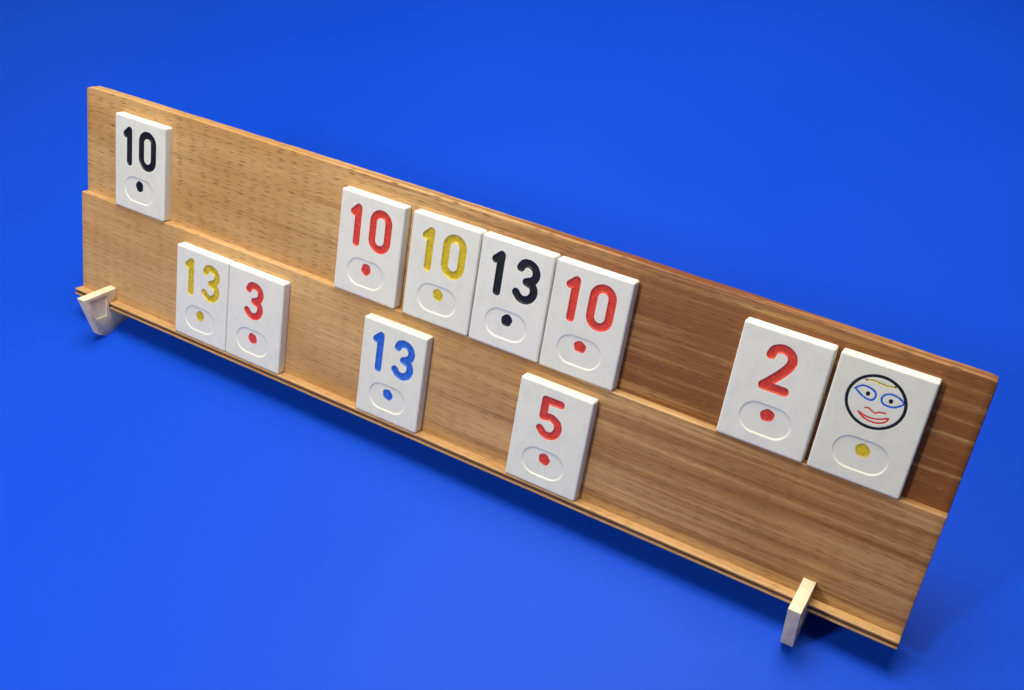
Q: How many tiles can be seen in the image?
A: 11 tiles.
